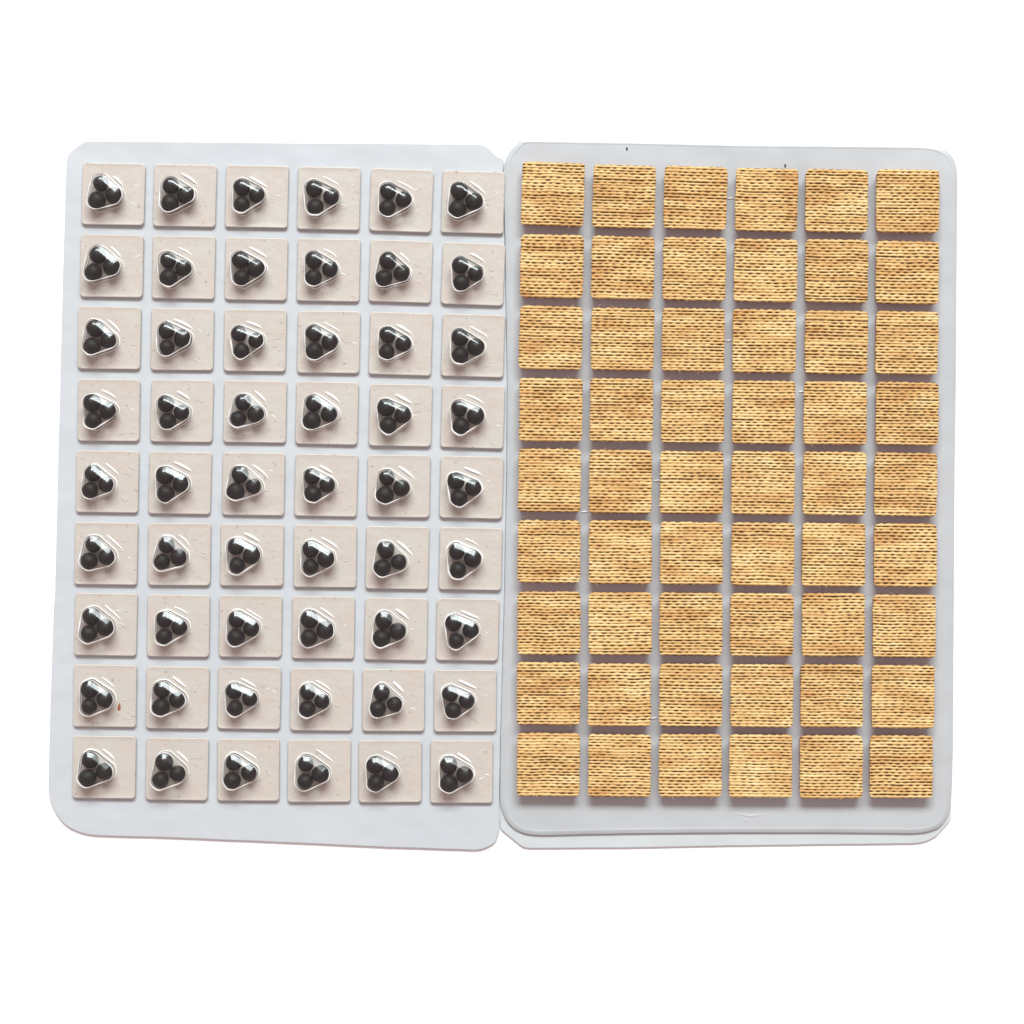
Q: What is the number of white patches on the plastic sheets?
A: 54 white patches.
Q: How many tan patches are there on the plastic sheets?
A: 54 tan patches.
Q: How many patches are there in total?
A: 108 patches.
